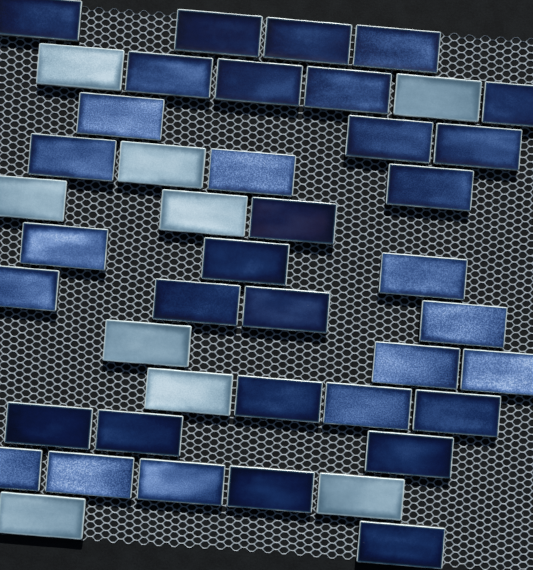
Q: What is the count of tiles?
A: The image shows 44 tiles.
